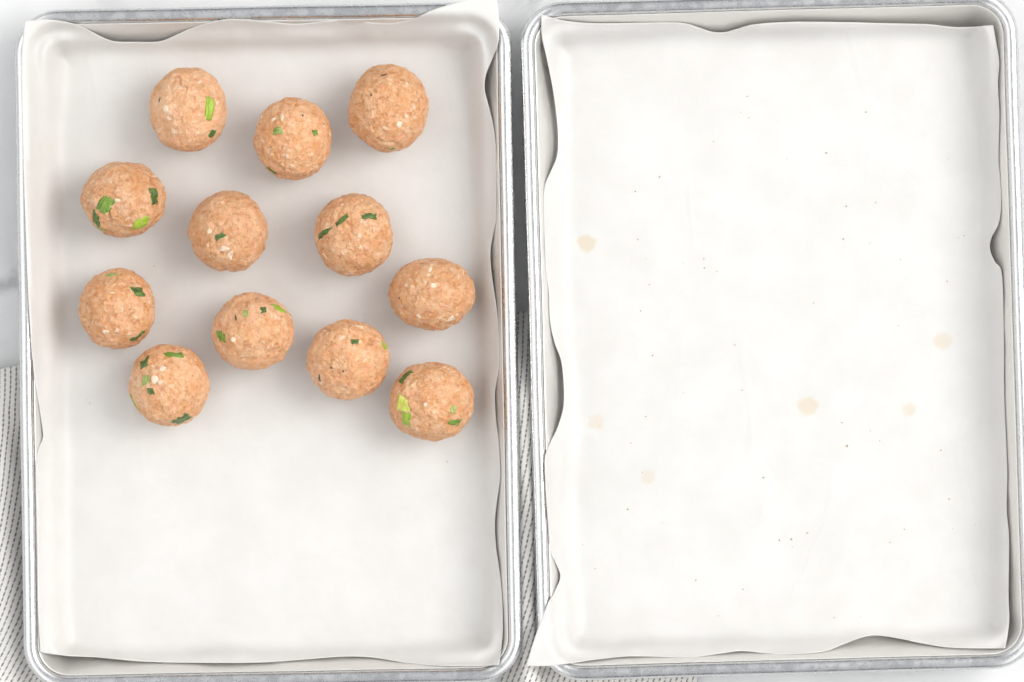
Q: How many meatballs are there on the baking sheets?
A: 12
